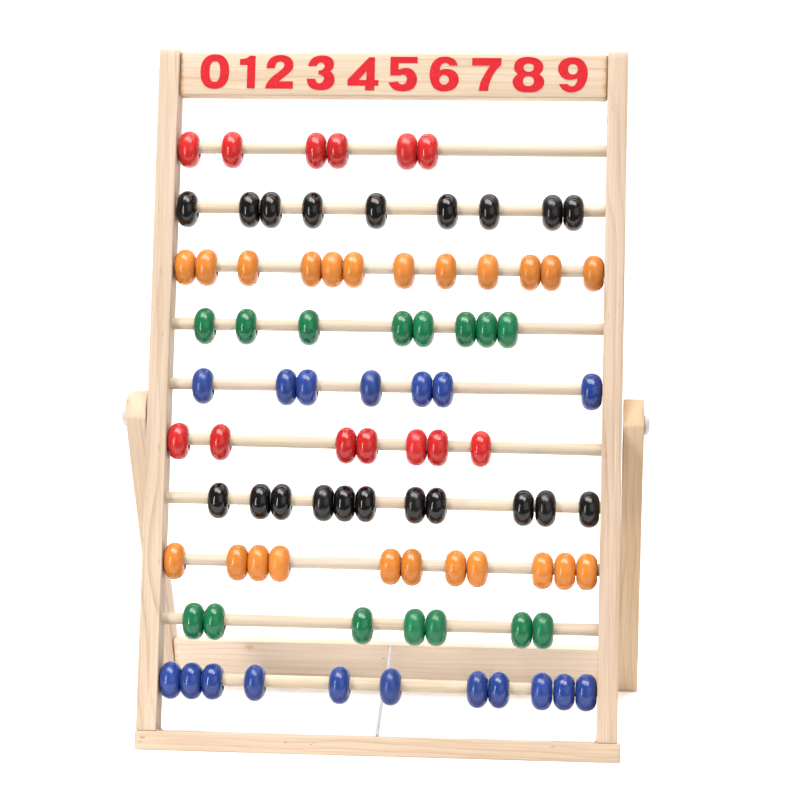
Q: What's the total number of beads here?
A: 89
